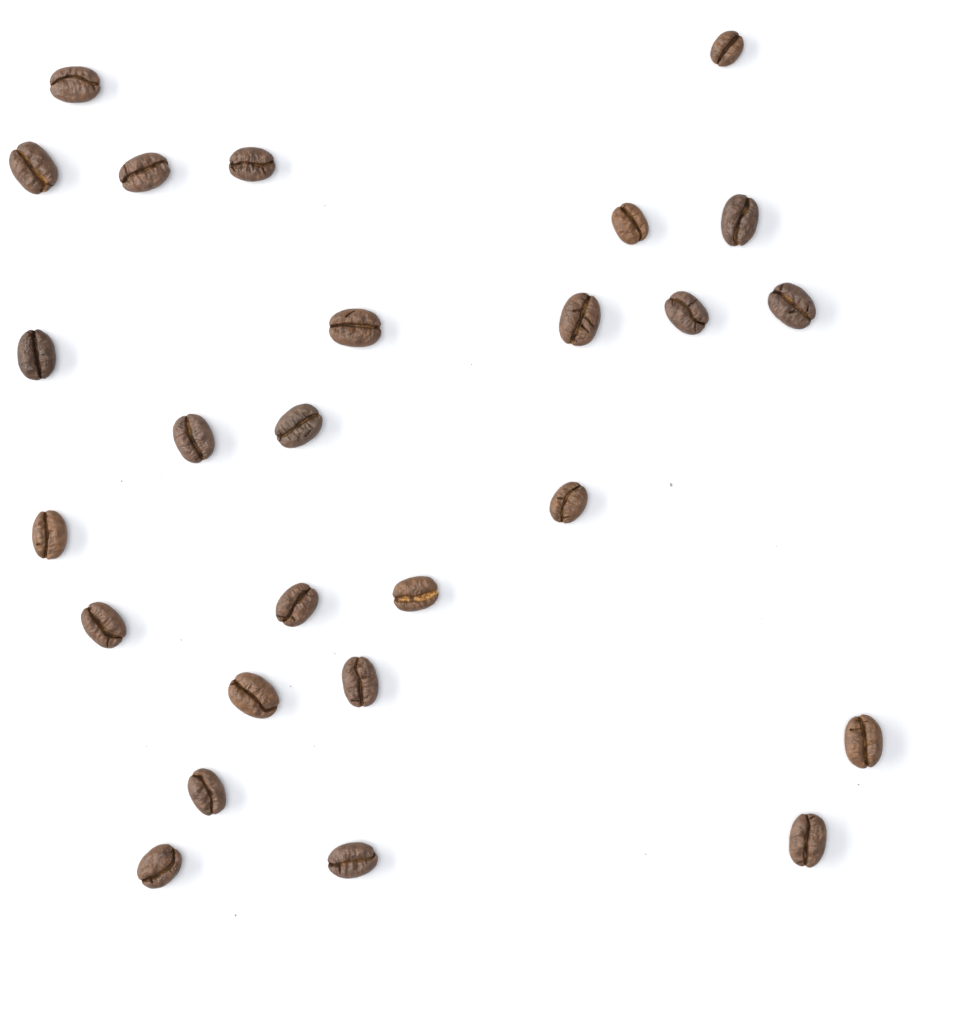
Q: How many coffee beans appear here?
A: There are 26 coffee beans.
